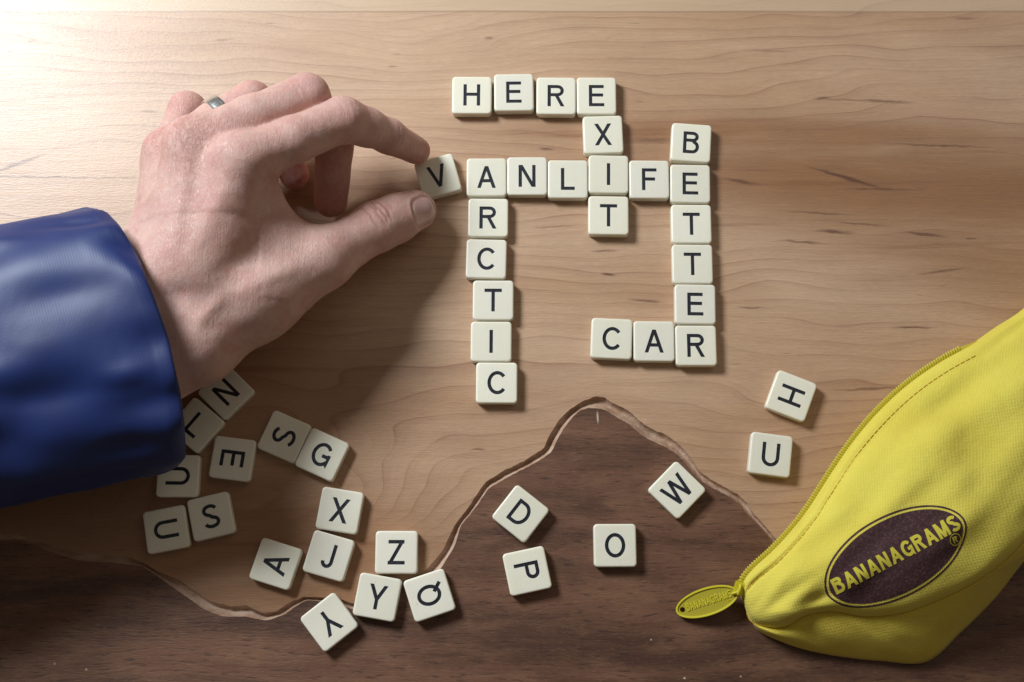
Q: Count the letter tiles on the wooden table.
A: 46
